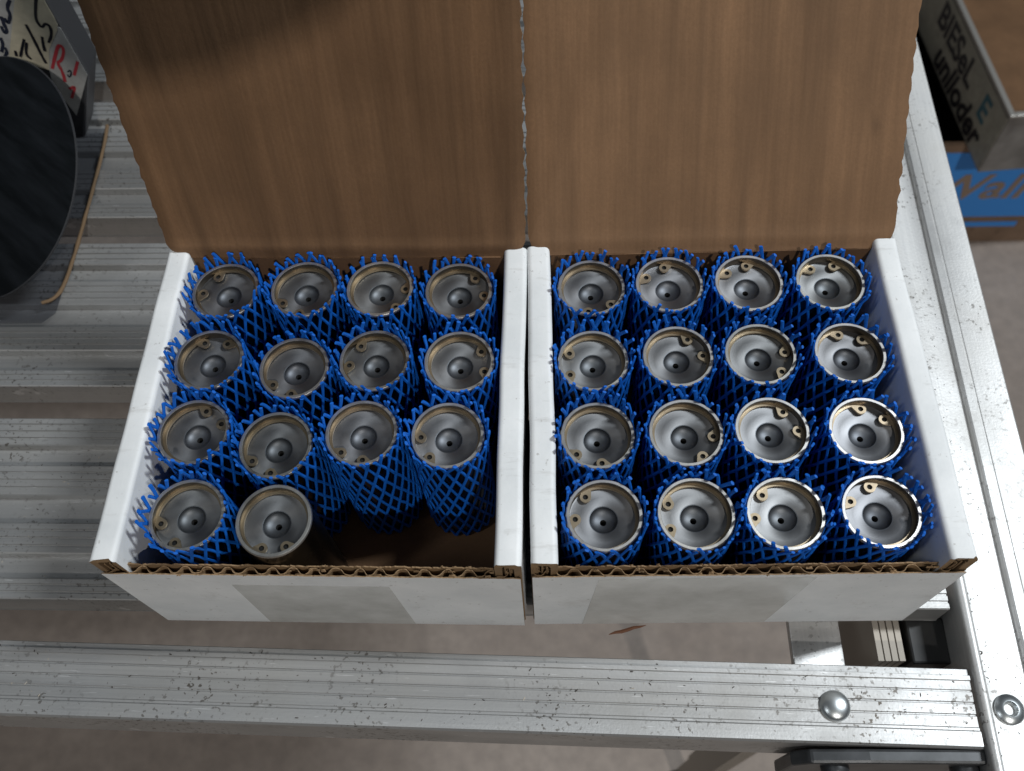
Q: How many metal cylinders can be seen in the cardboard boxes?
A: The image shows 30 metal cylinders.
